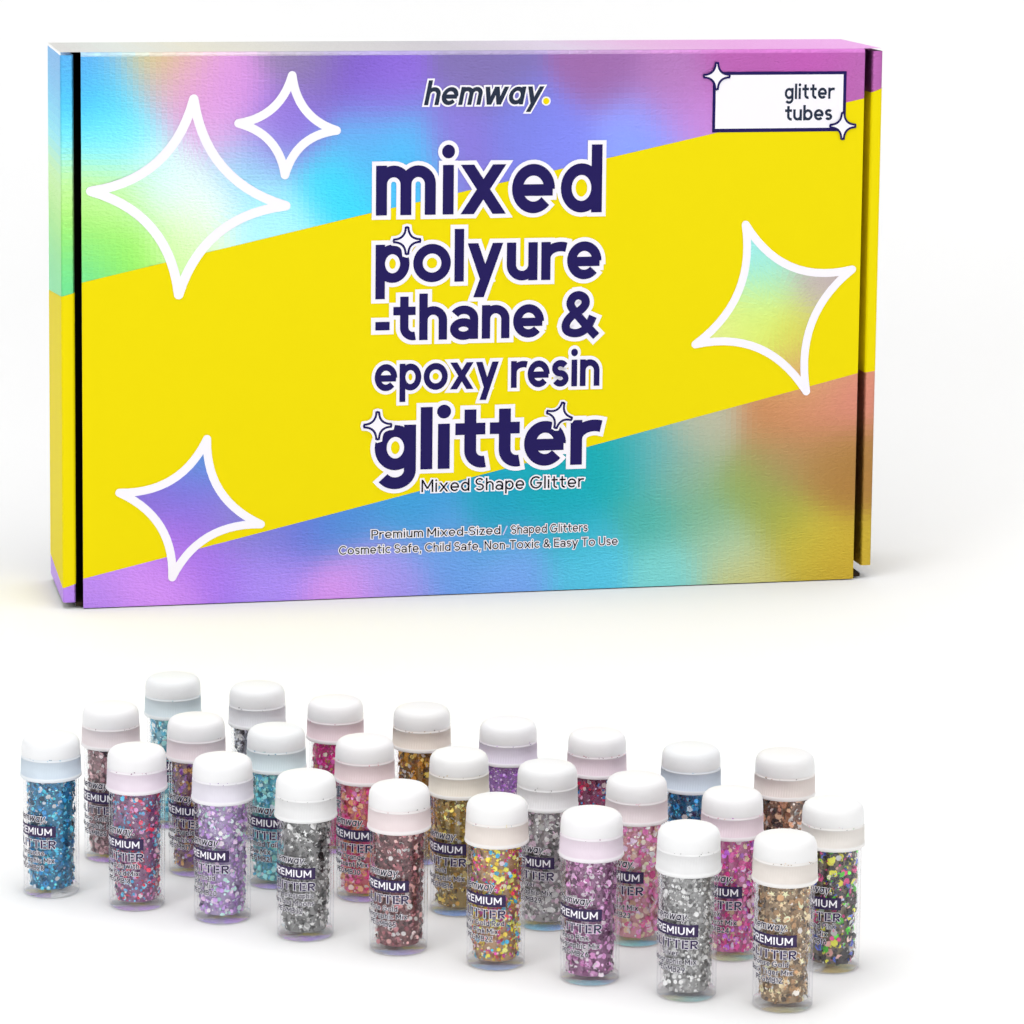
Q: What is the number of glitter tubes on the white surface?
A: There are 26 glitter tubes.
